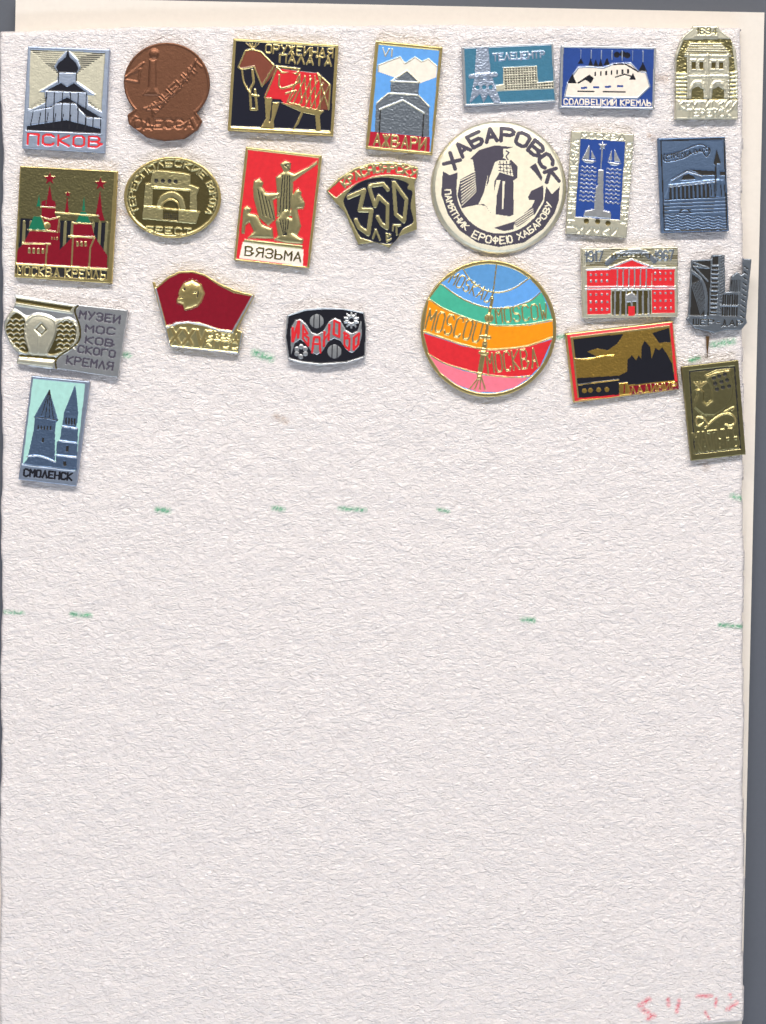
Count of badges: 23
